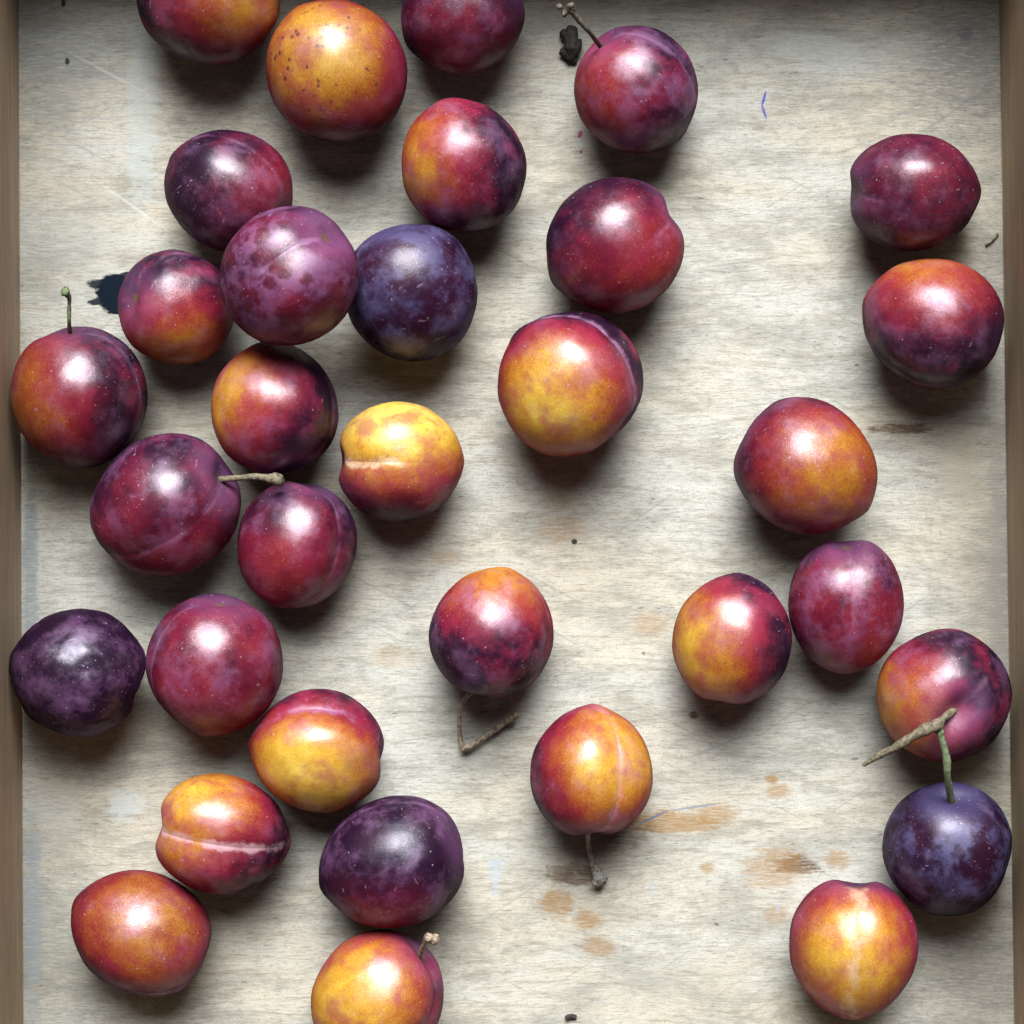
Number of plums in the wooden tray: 33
